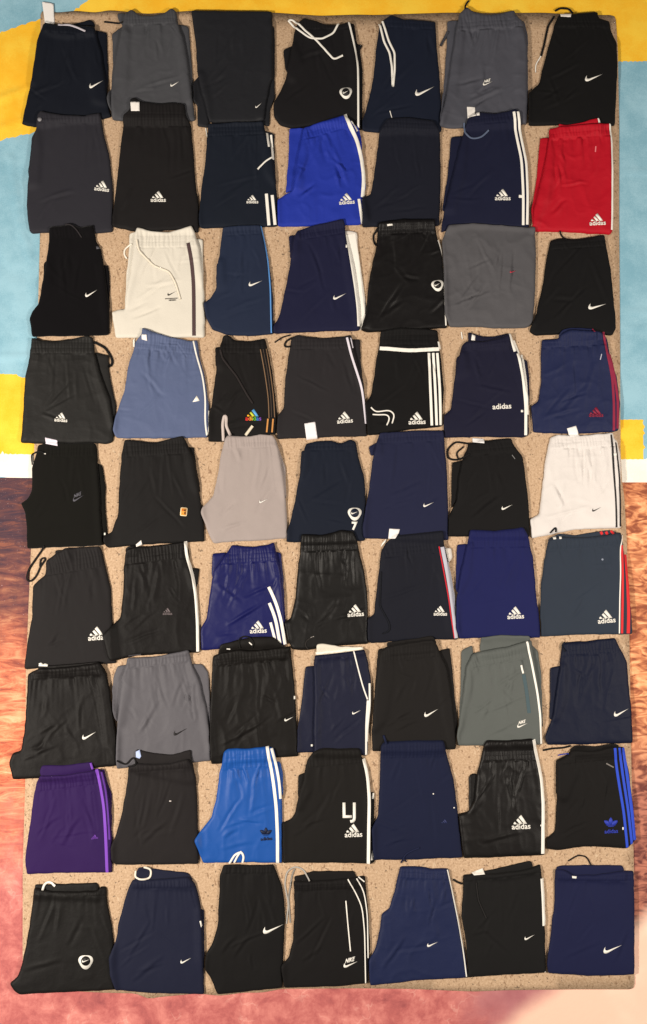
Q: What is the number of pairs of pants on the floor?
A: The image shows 63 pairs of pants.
